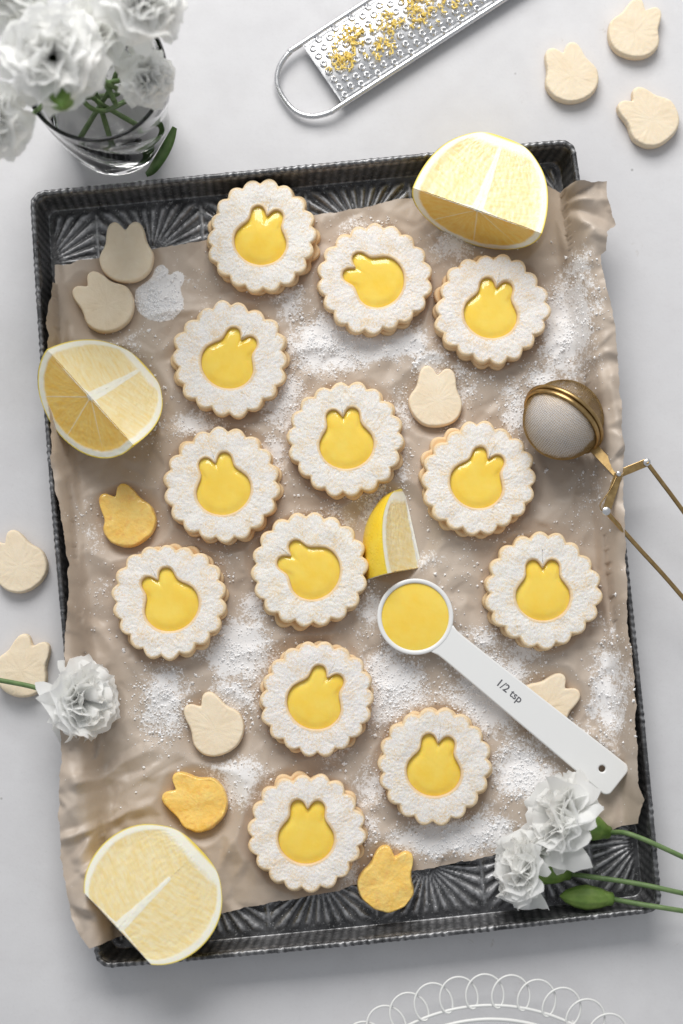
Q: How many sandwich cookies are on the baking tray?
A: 13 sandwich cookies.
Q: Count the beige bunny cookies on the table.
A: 10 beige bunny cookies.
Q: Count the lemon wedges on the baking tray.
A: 4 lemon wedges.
